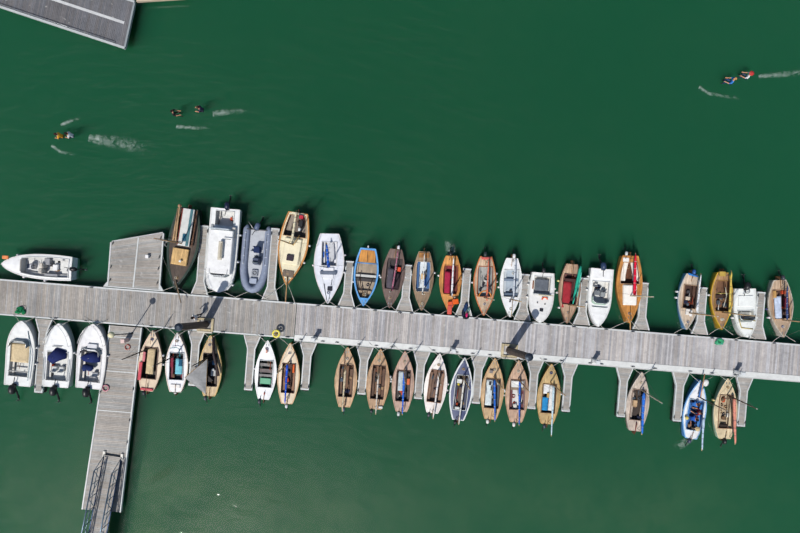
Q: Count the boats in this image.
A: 39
